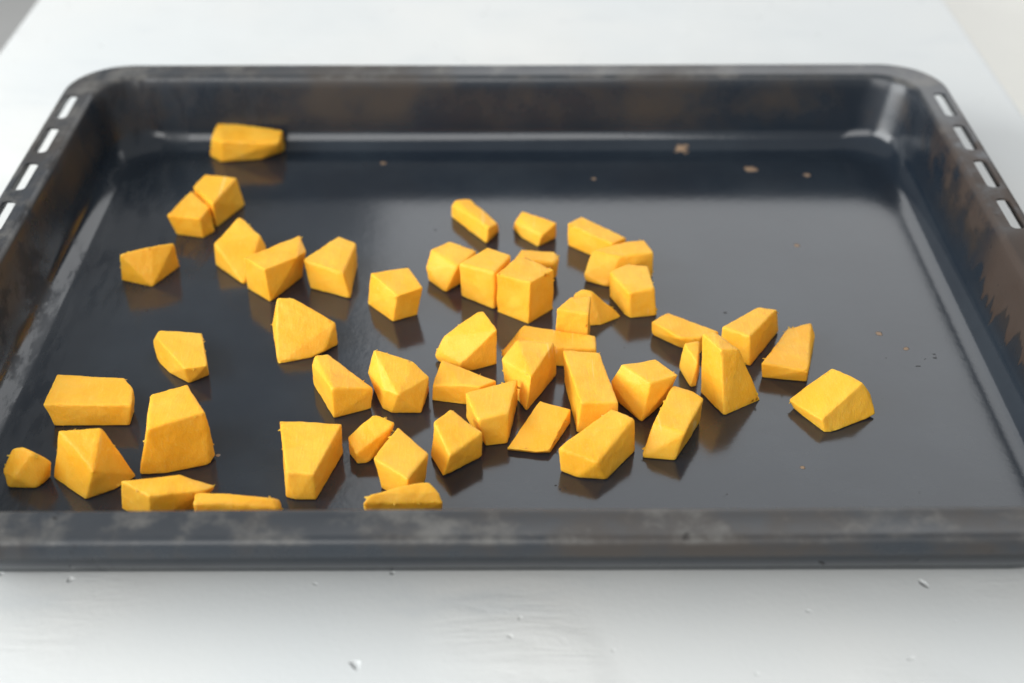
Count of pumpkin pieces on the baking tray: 50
